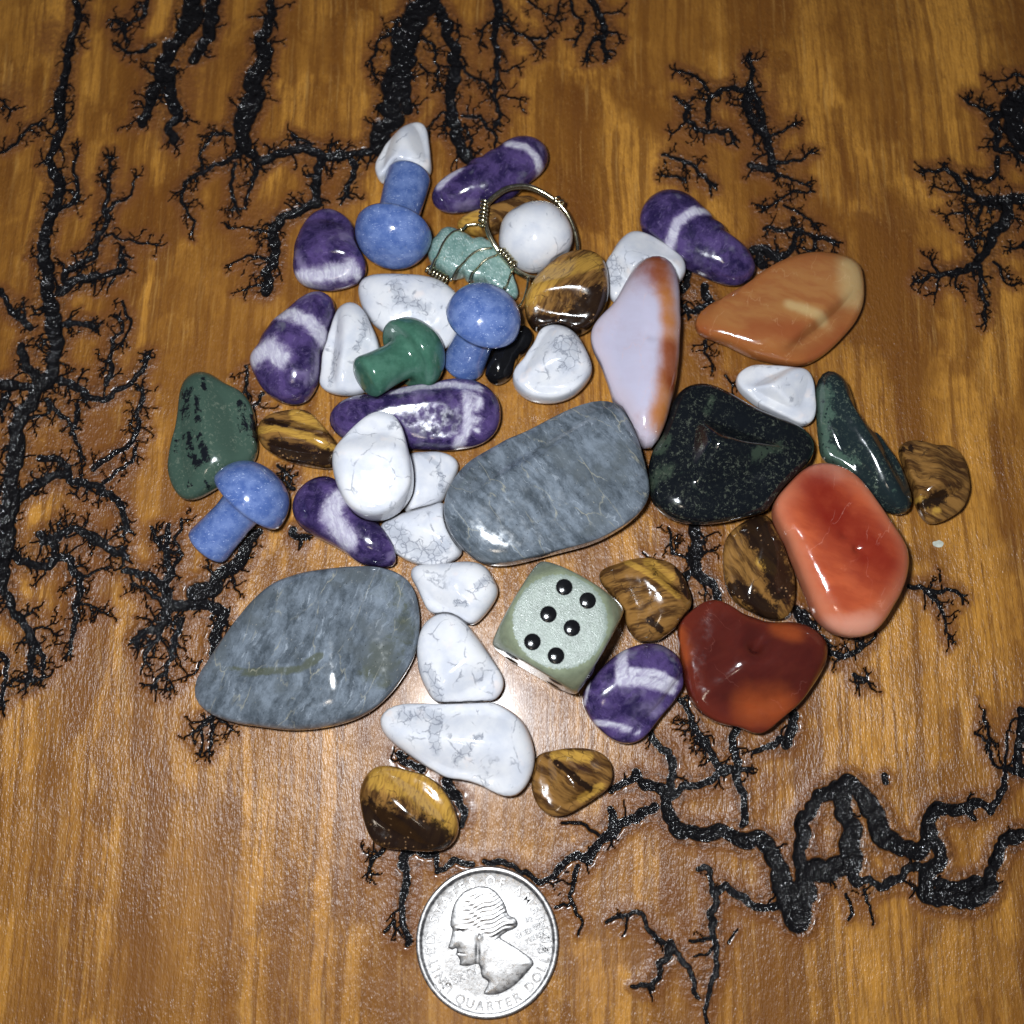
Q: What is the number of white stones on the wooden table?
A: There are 13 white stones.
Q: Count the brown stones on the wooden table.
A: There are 8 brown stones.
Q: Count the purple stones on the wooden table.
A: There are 7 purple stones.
